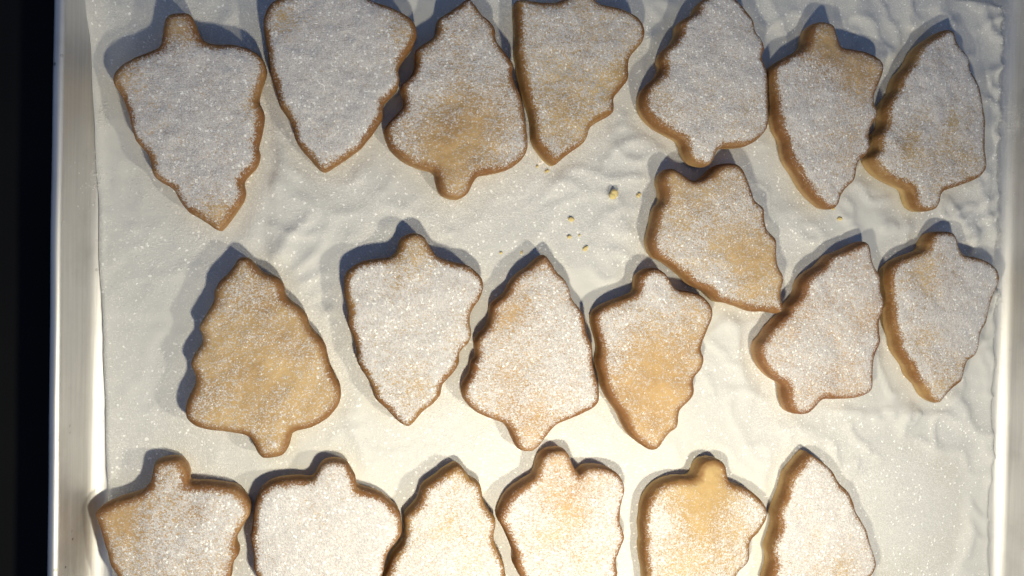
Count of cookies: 20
